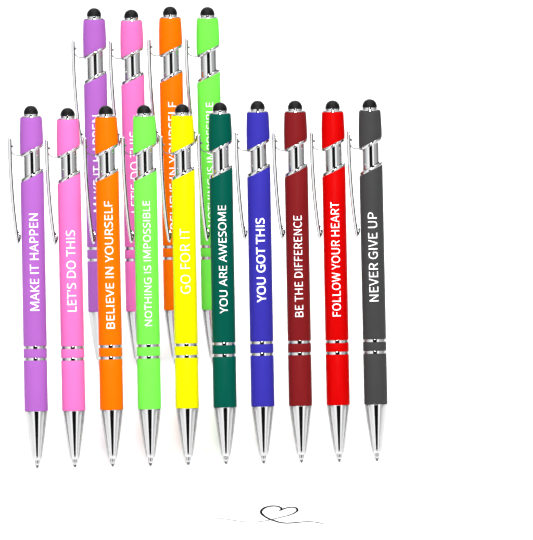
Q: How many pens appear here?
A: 14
